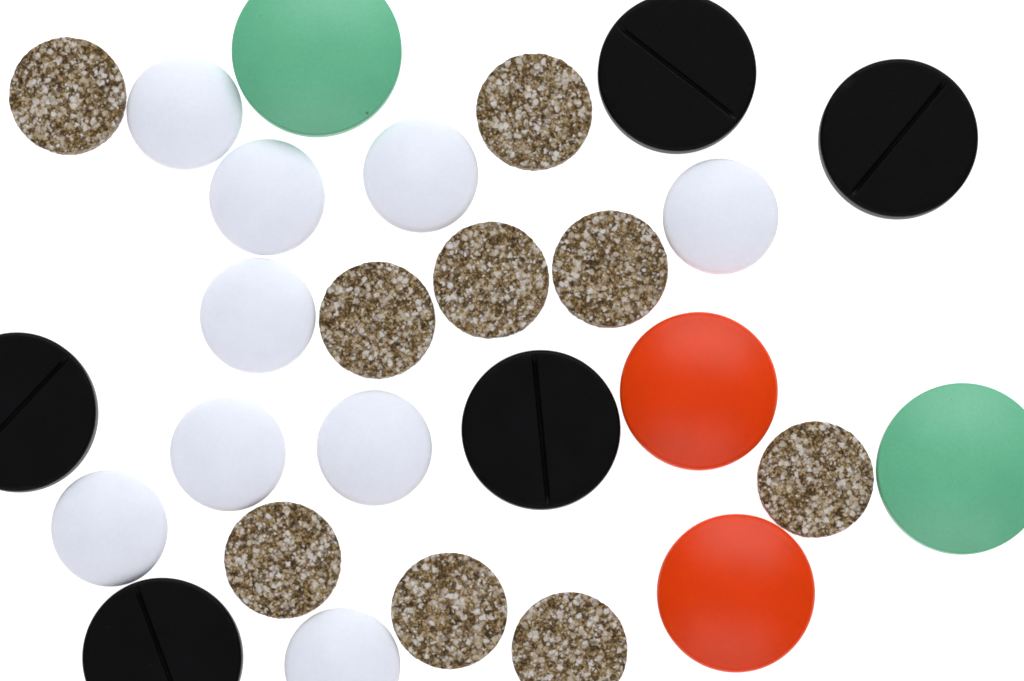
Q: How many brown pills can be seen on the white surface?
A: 9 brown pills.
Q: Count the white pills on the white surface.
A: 9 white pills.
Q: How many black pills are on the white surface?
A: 5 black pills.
